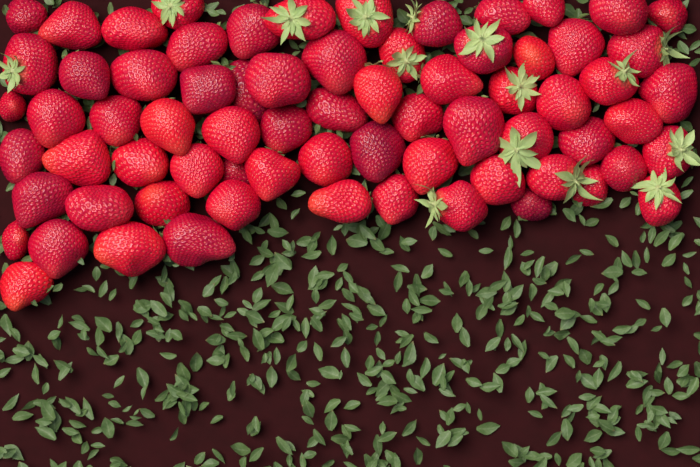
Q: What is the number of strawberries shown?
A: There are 71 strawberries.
